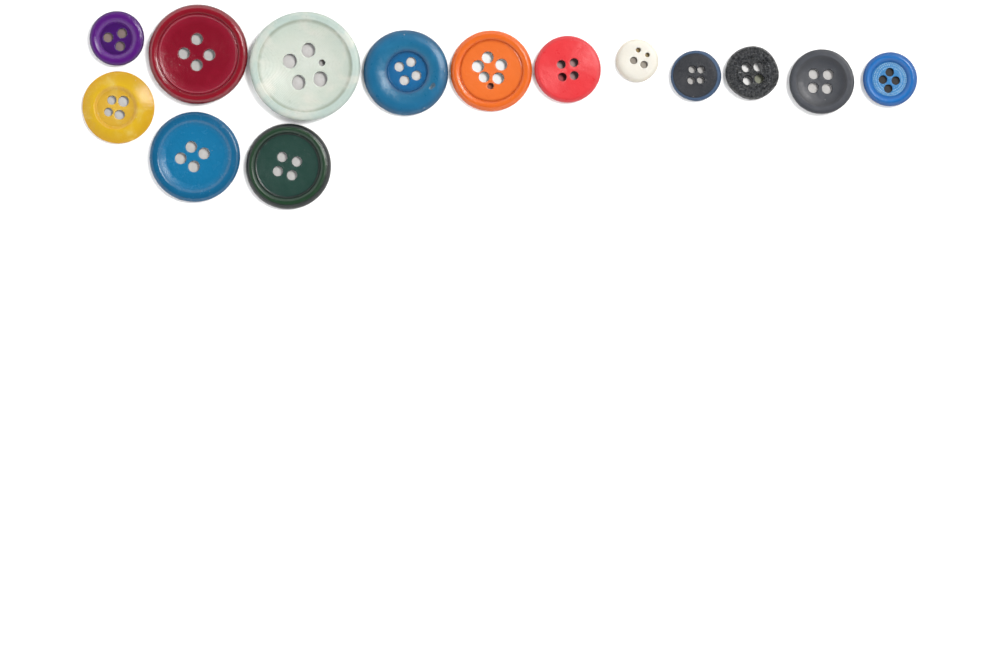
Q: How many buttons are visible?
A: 14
